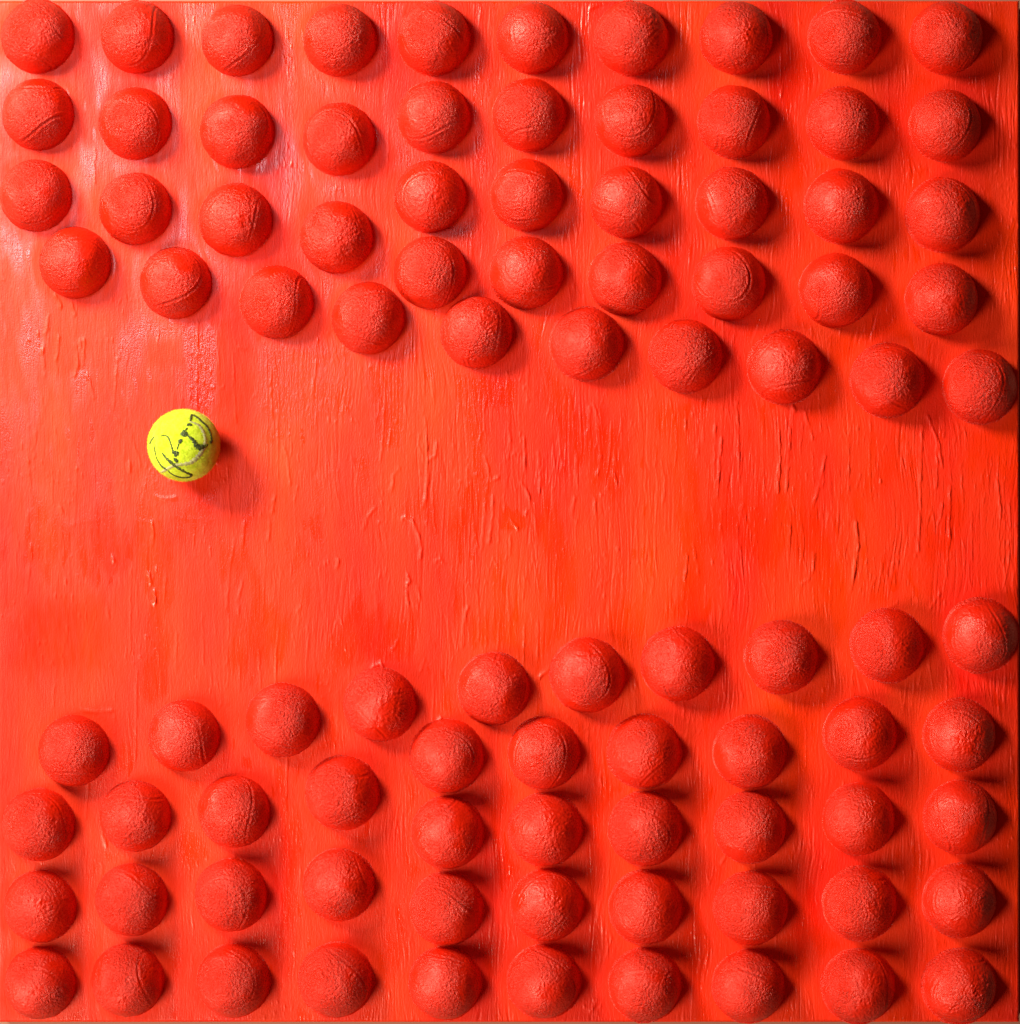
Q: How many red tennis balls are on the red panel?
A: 92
